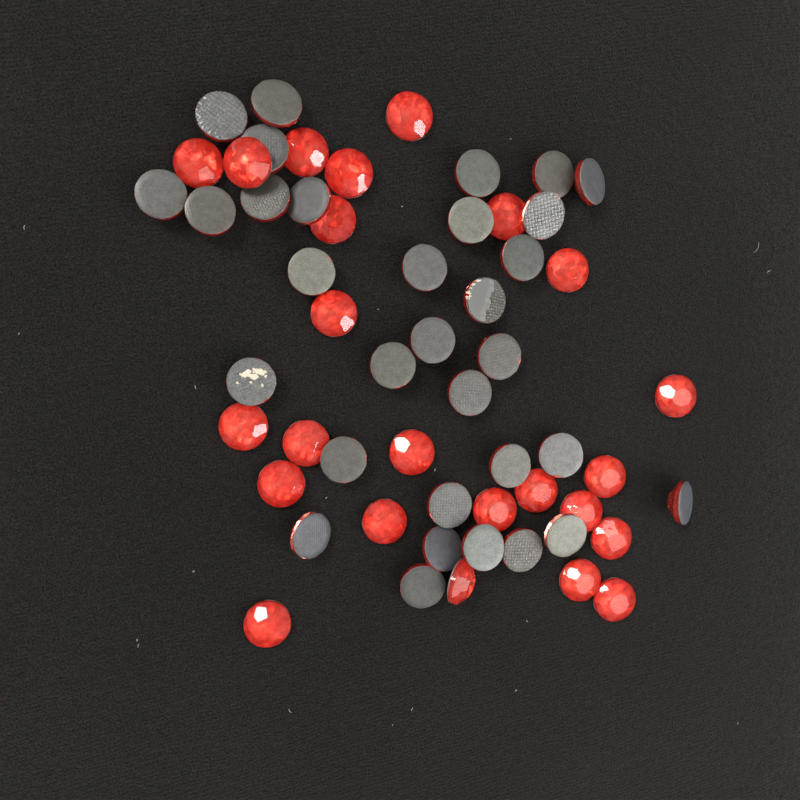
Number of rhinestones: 56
